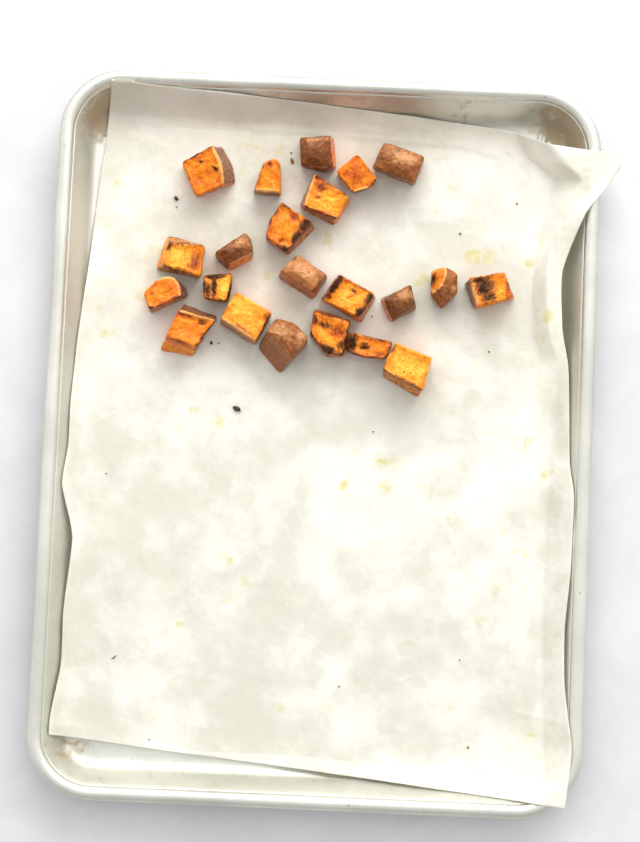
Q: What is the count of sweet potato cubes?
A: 22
